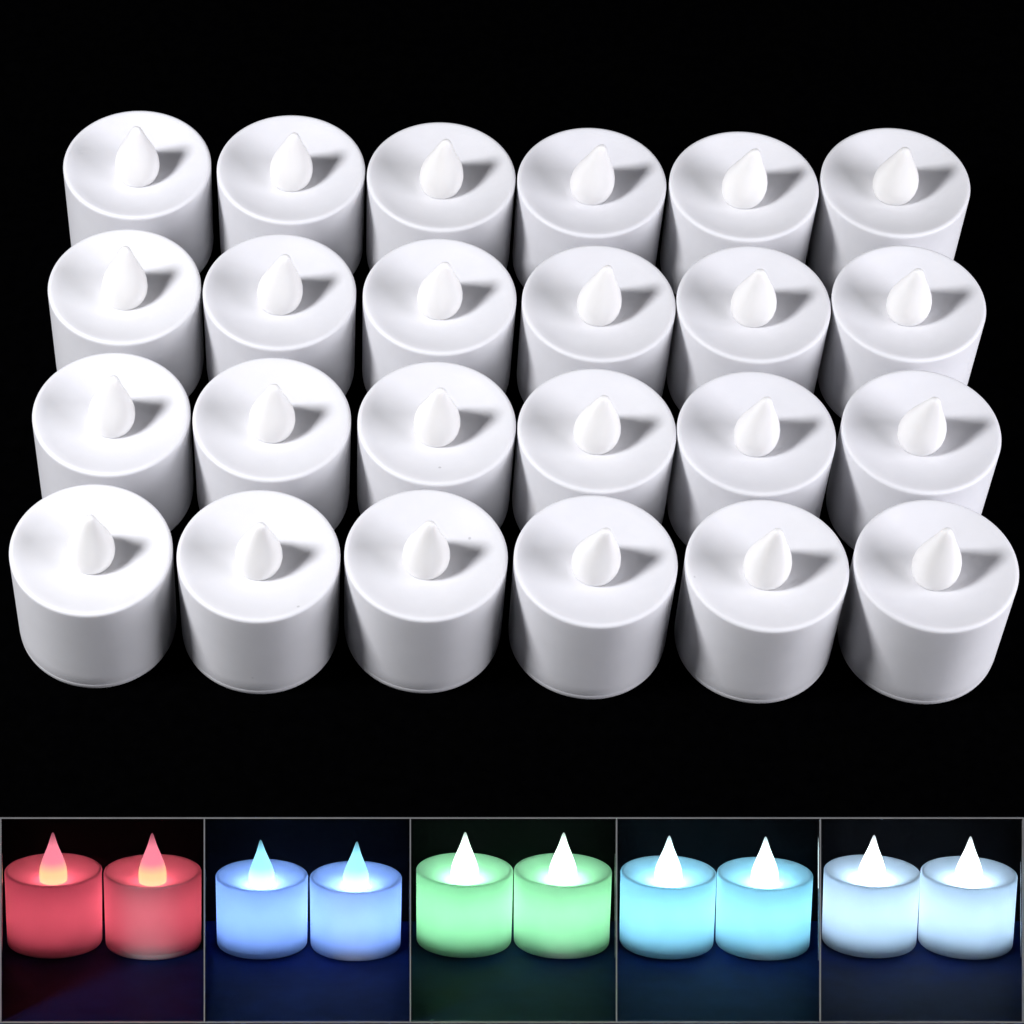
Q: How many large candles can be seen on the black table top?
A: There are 24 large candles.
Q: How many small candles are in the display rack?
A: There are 10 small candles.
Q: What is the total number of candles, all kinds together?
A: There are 34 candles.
